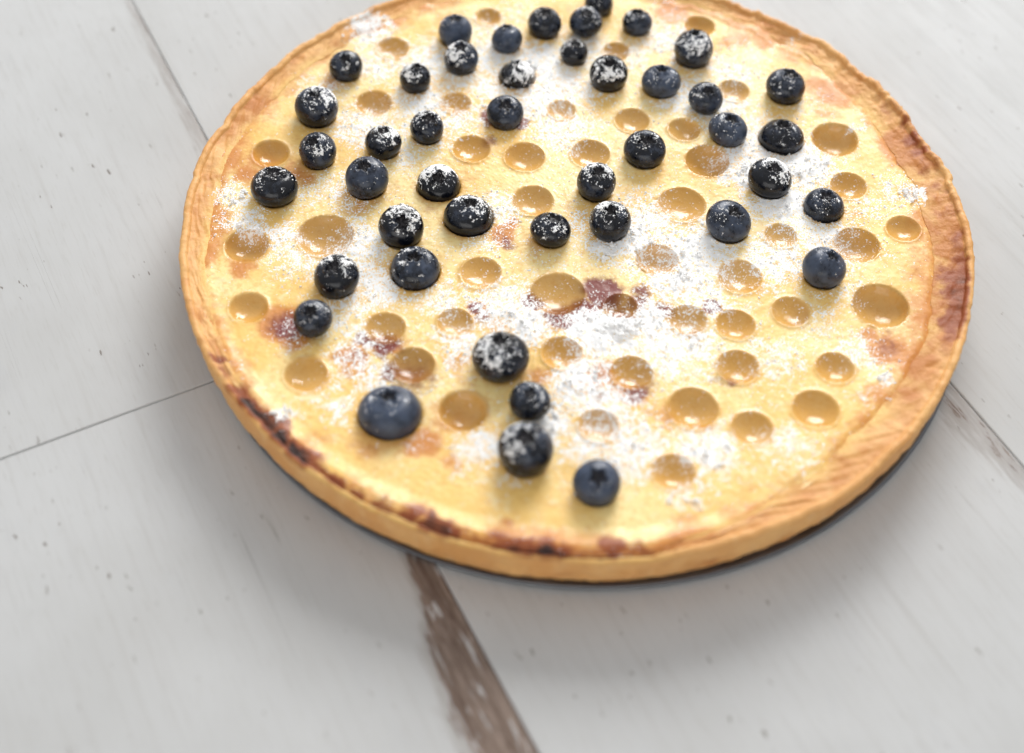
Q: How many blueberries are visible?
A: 44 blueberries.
